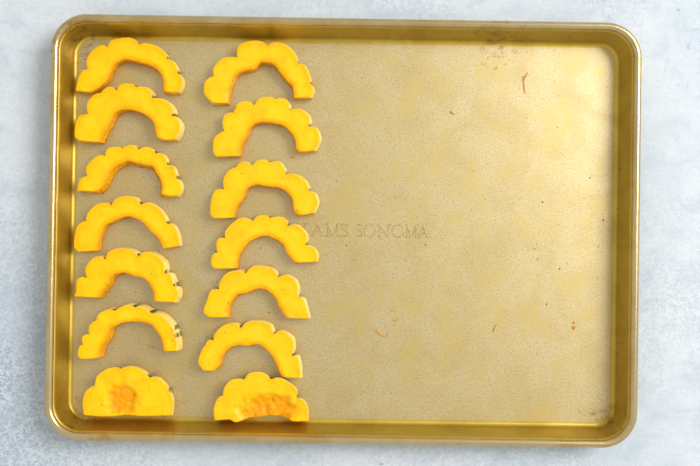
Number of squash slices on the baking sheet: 14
